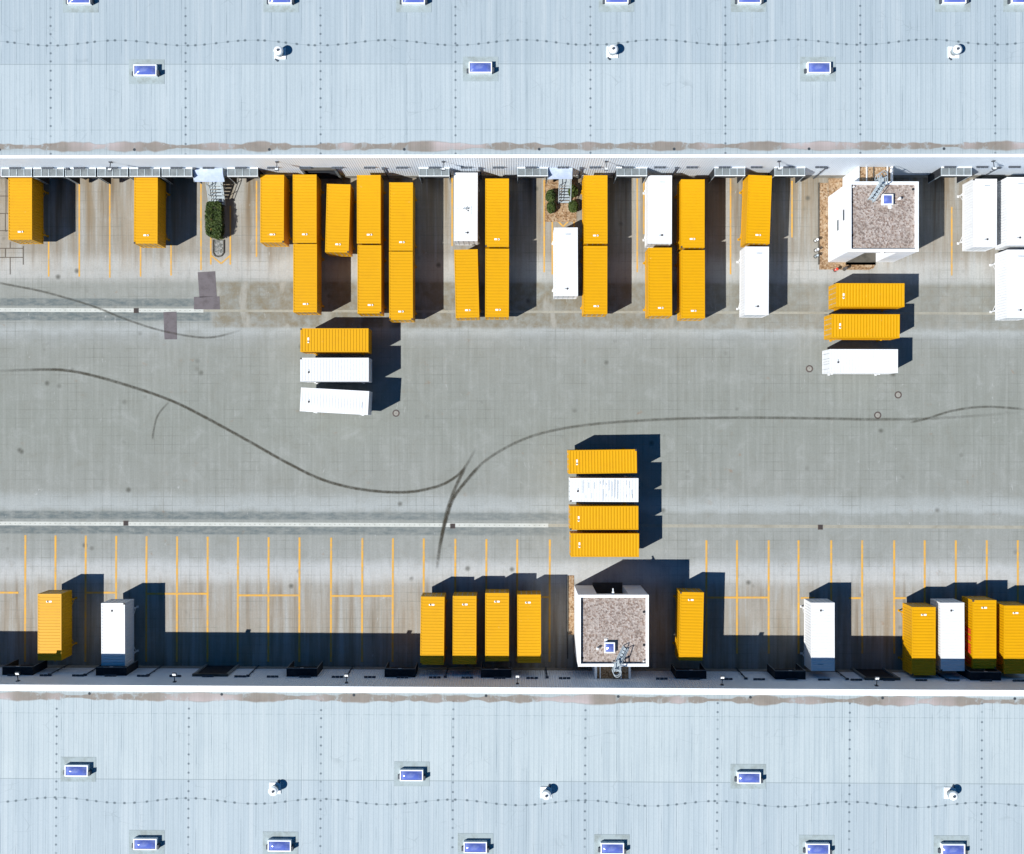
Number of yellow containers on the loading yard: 34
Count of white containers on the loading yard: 14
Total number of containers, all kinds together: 48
